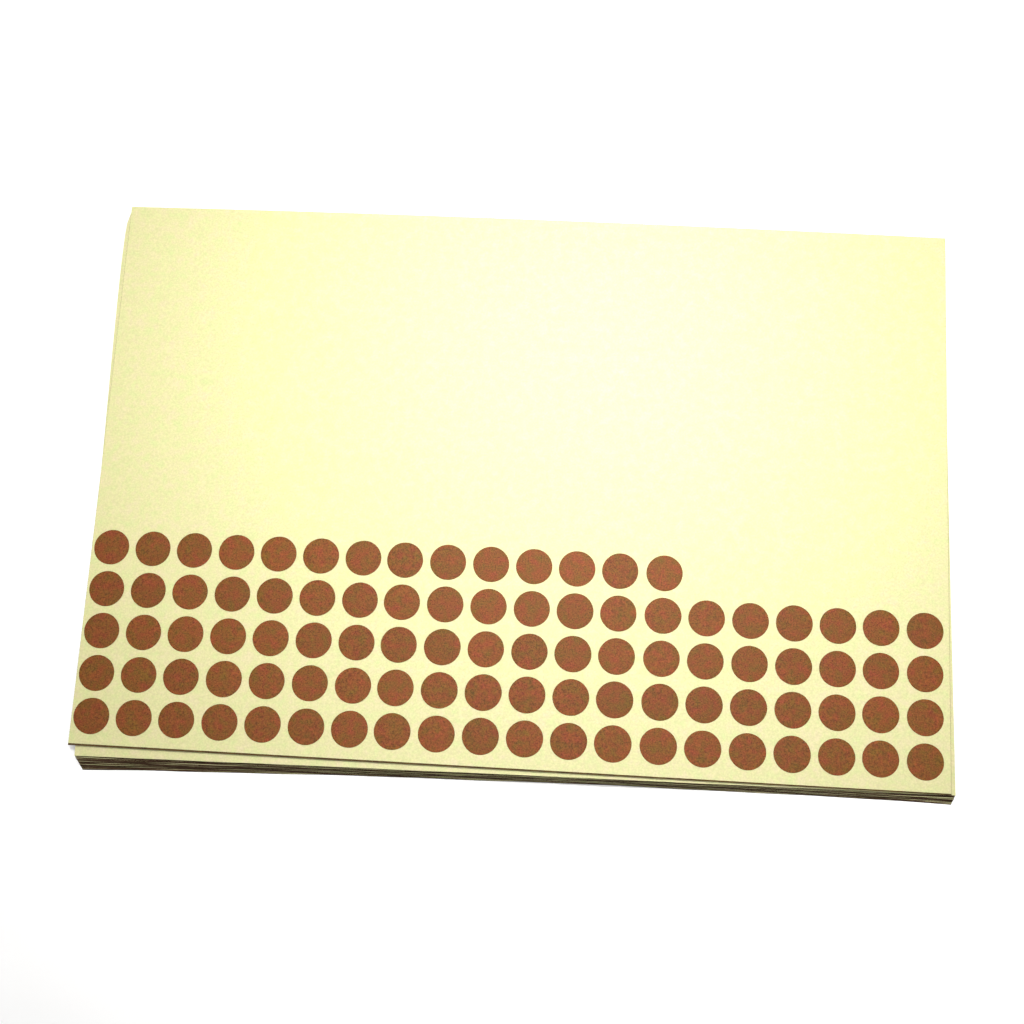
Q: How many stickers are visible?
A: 94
